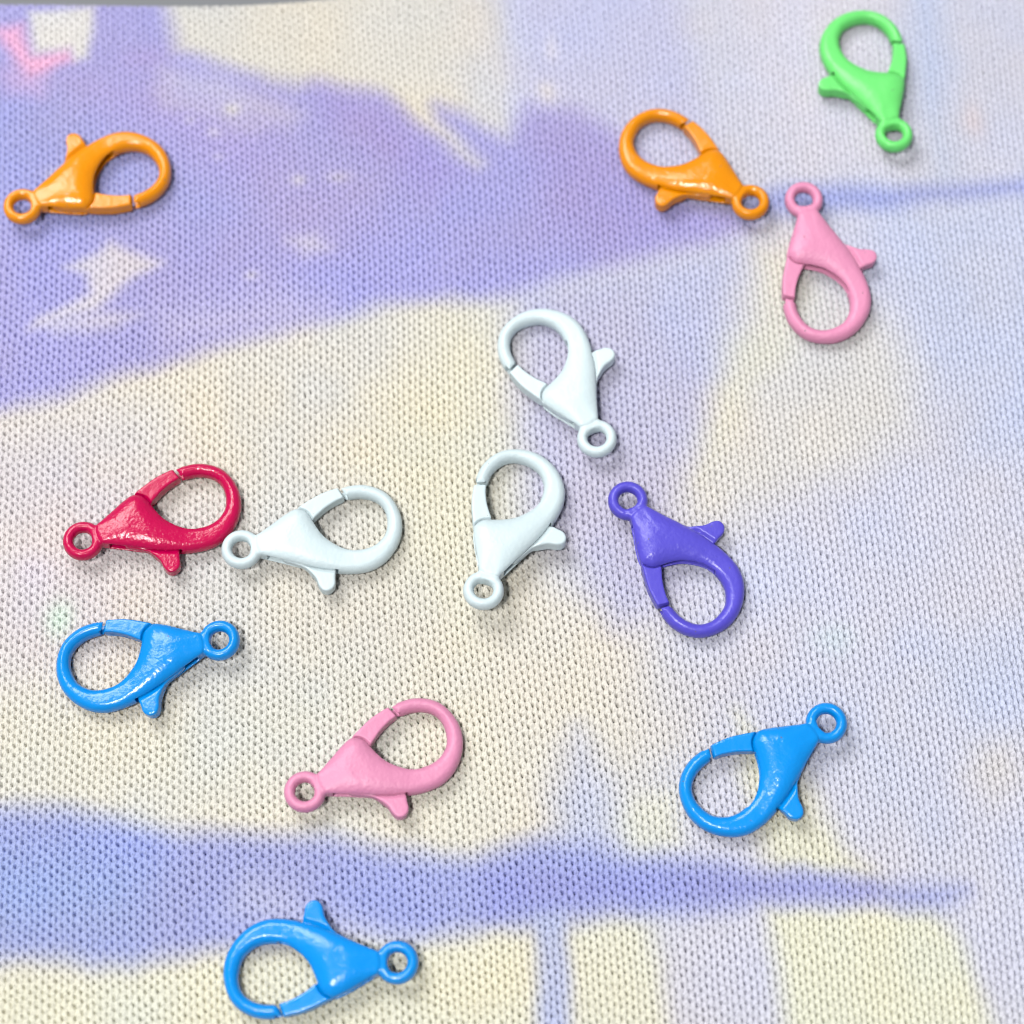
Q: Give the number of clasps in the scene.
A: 13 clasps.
